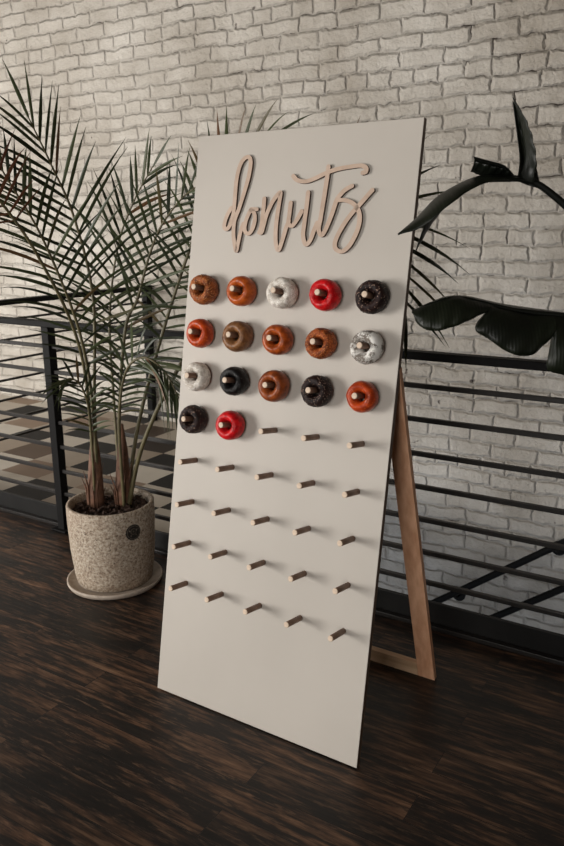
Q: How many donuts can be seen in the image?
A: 17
